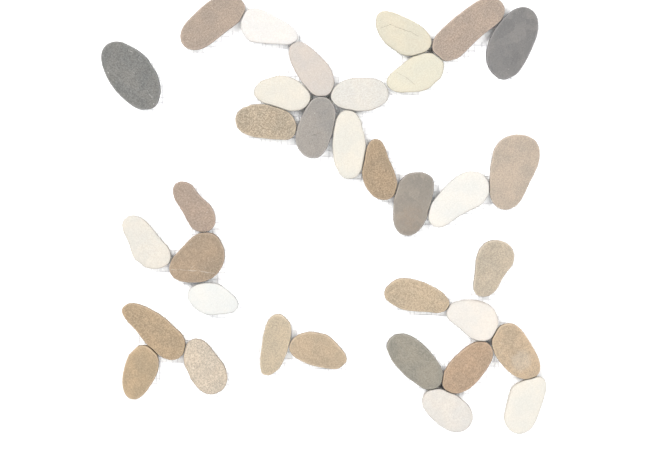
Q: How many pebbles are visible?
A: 34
